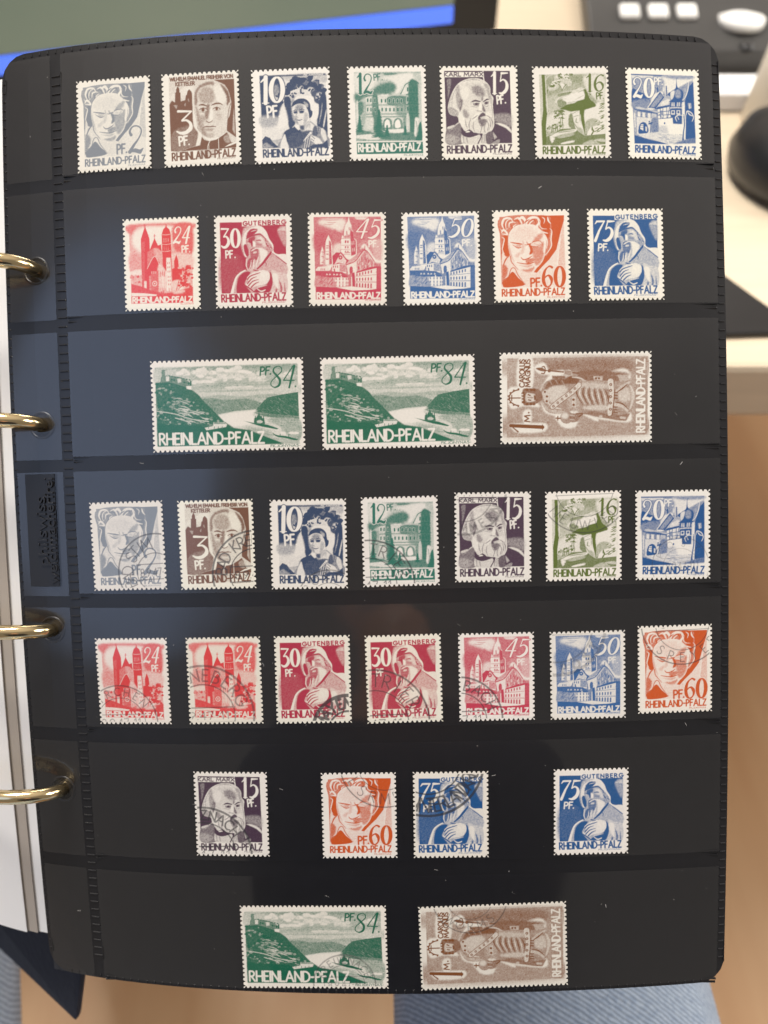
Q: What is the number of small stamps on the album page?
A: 31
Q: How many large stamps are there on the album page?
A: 5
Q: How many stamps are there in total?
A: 36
